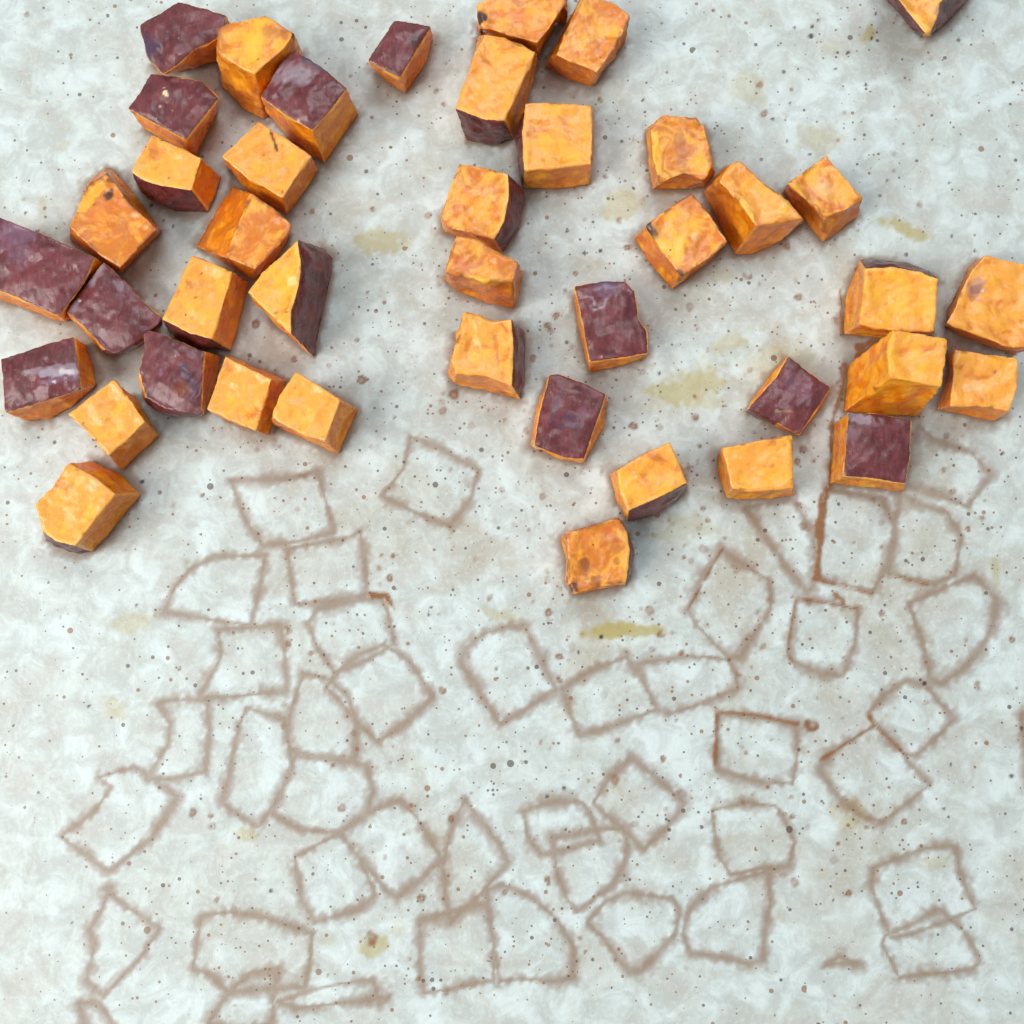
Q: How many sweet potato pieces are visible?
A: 42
